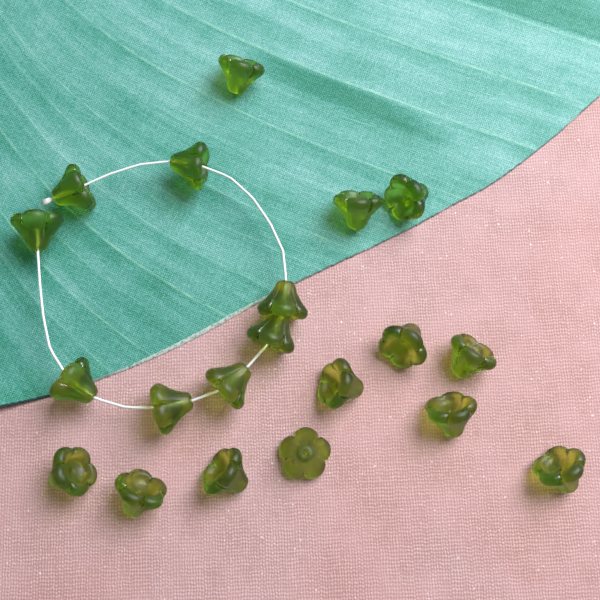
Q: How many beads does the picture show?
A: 20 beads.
